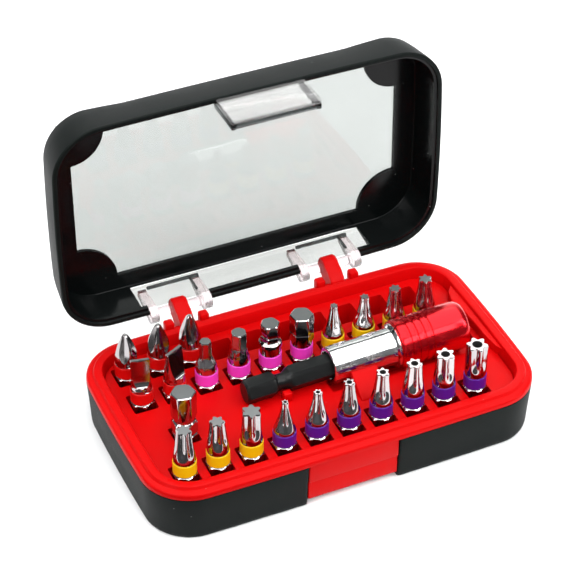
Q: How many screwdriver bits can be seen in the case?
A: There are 24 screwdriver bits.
